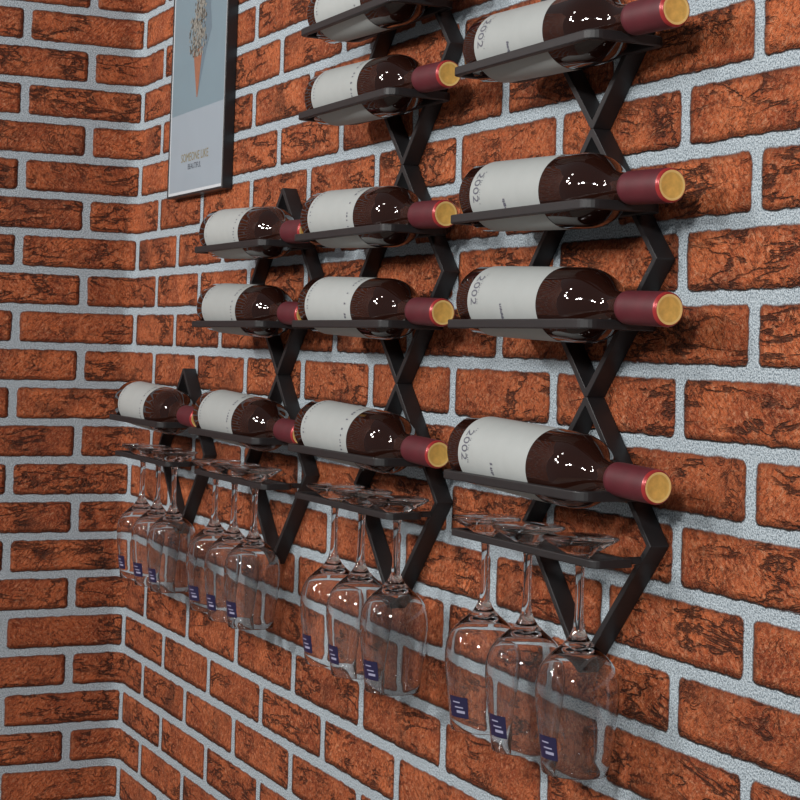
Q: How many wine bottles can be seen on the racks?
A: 13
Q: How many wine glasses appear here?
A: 12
